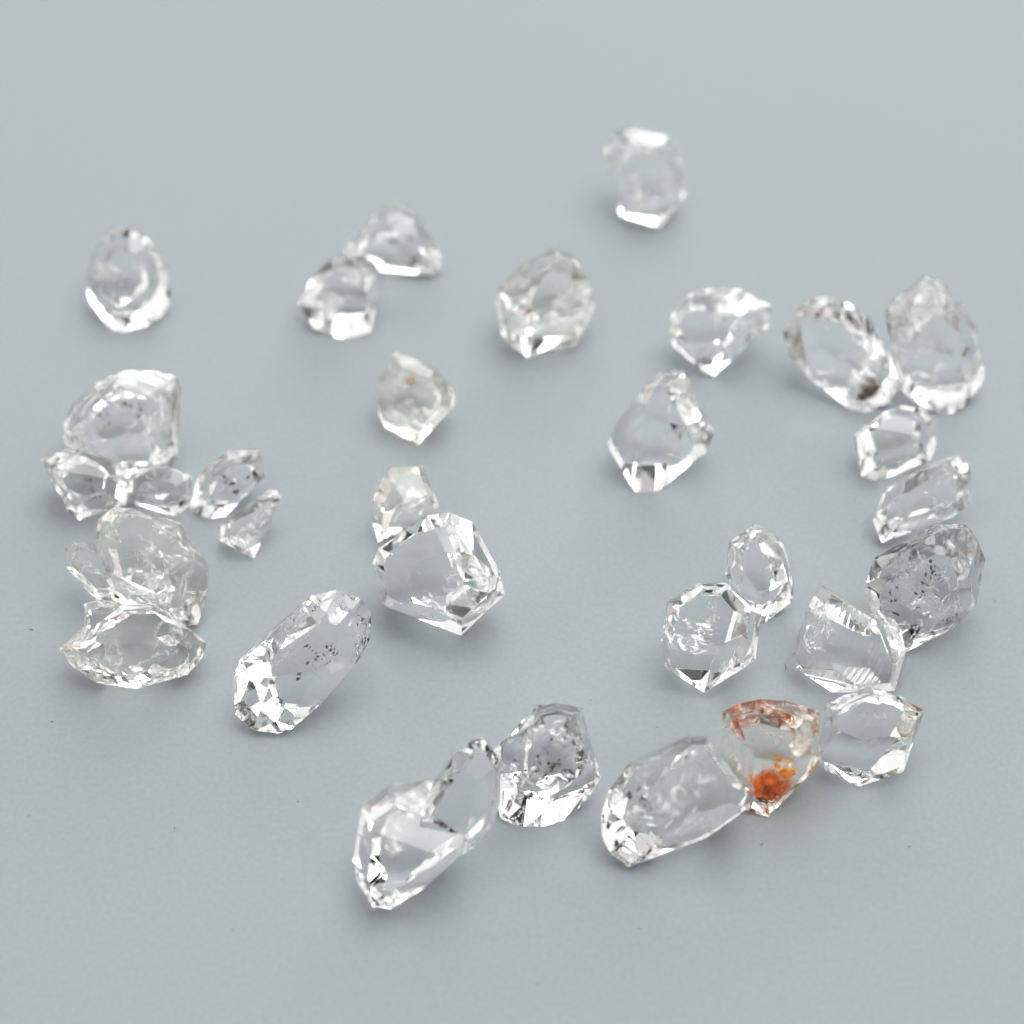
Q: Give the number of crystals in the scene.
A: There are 31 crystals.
